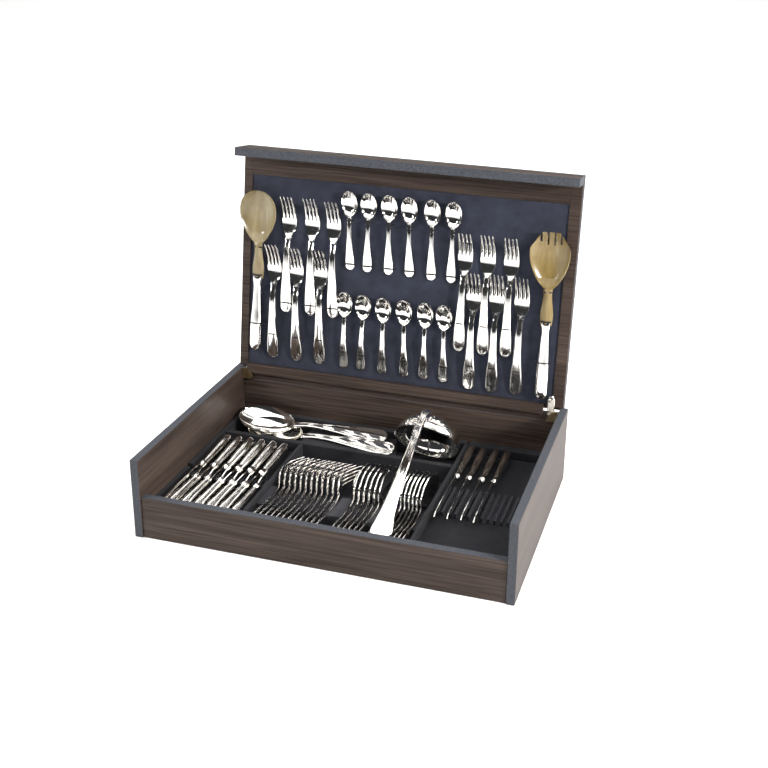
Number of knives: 16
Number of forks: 24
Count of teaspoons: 12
